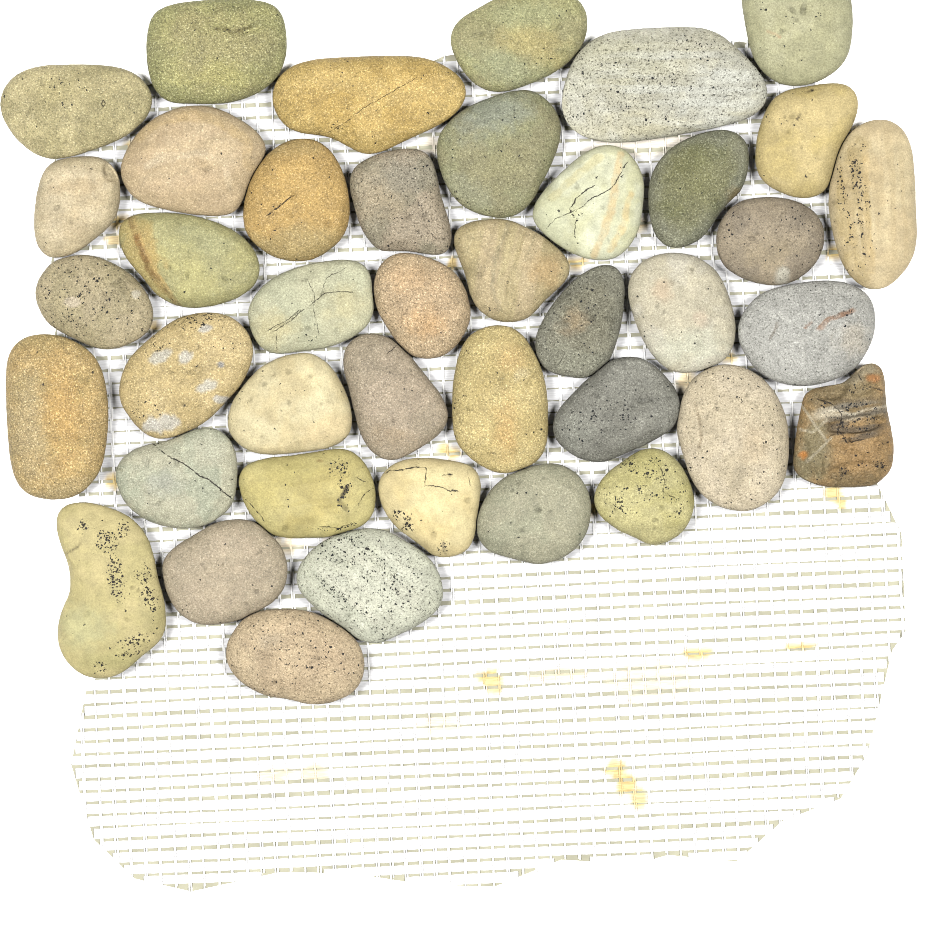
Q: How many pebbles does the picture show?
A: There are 41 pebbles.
